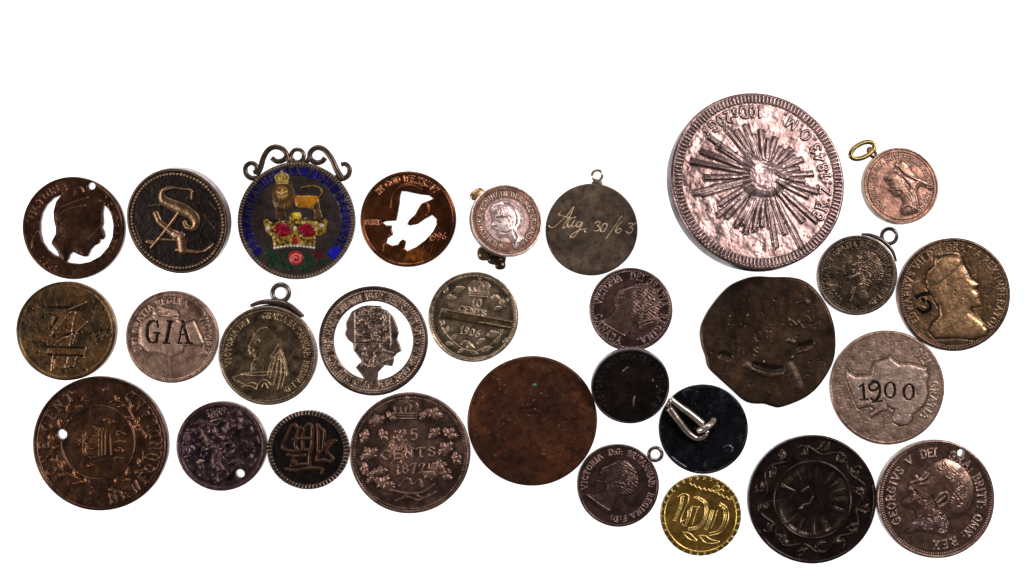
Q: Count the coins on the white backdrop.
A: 29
